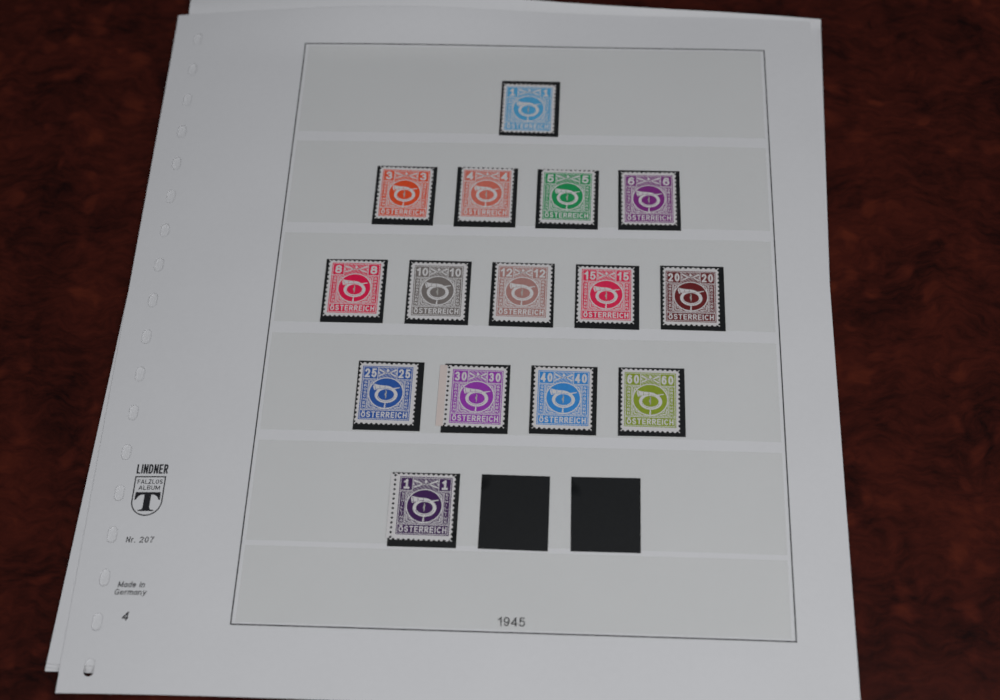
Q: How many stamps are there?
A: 15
